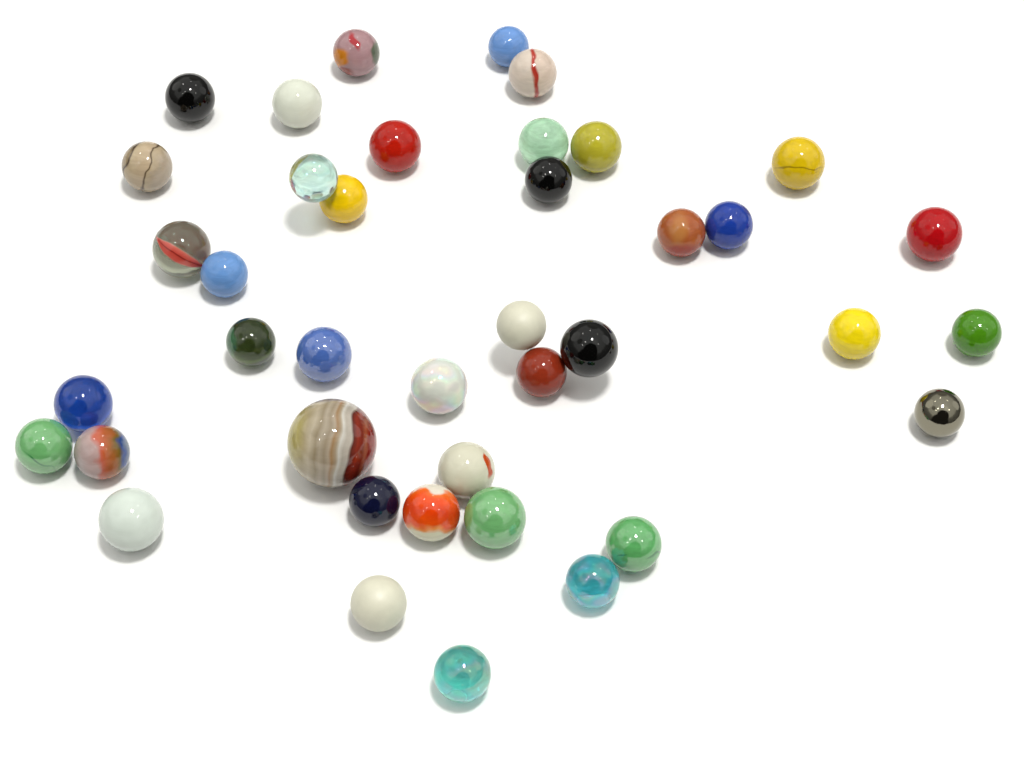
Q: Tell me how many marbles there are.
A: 40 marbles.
